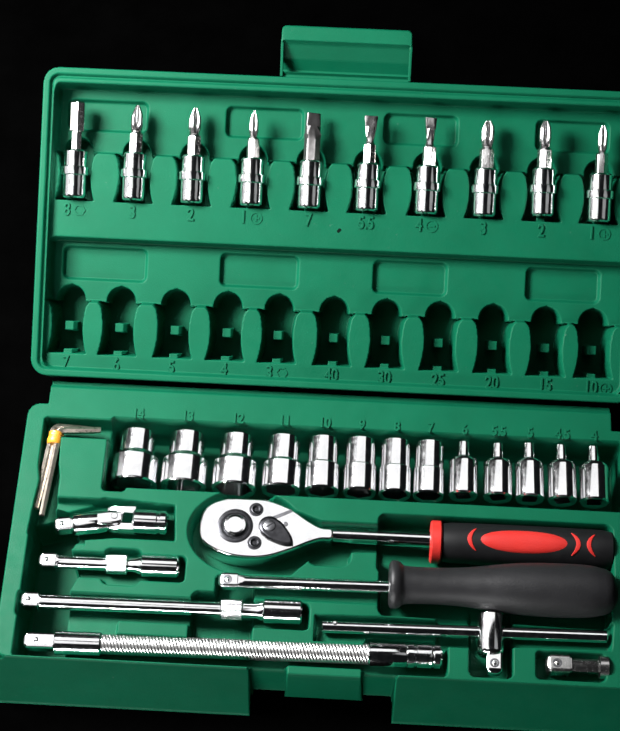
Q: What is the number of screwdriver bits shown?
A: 10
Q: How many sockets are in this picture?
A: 13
